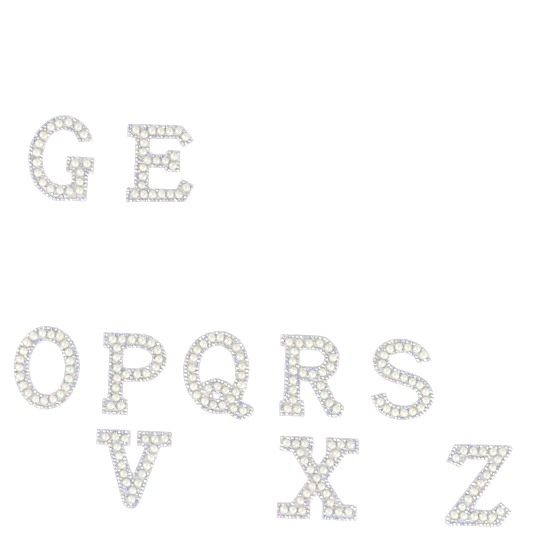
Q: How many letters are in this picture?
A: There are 10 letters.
